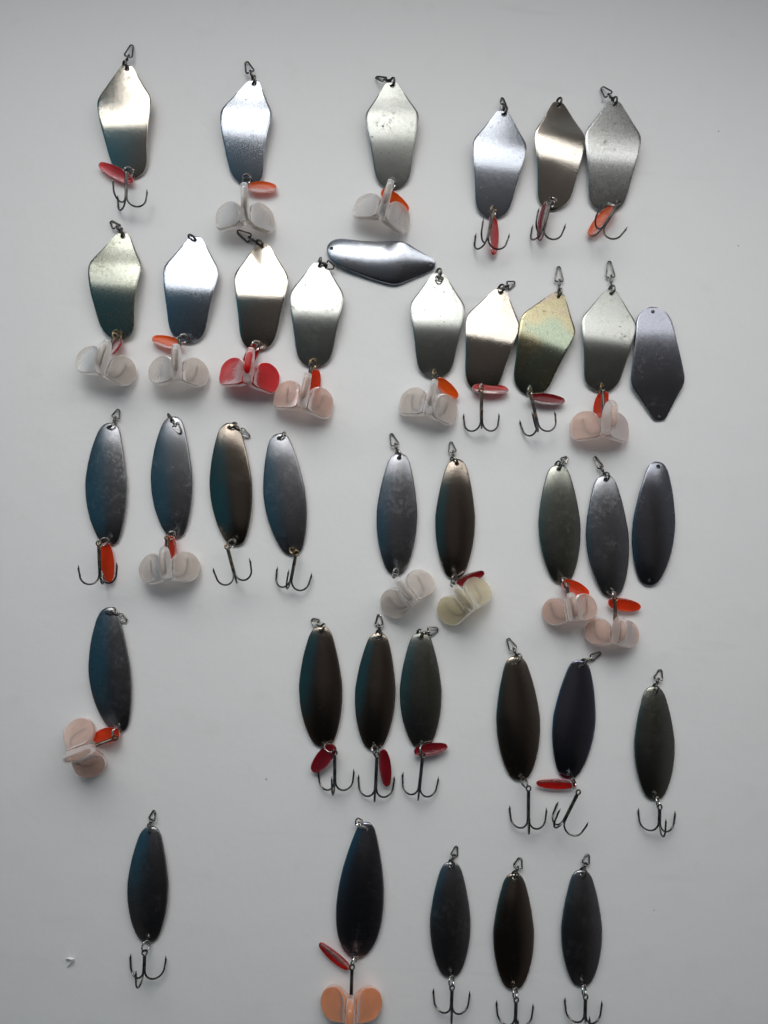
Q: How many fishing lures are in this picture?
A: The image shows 37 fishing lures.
